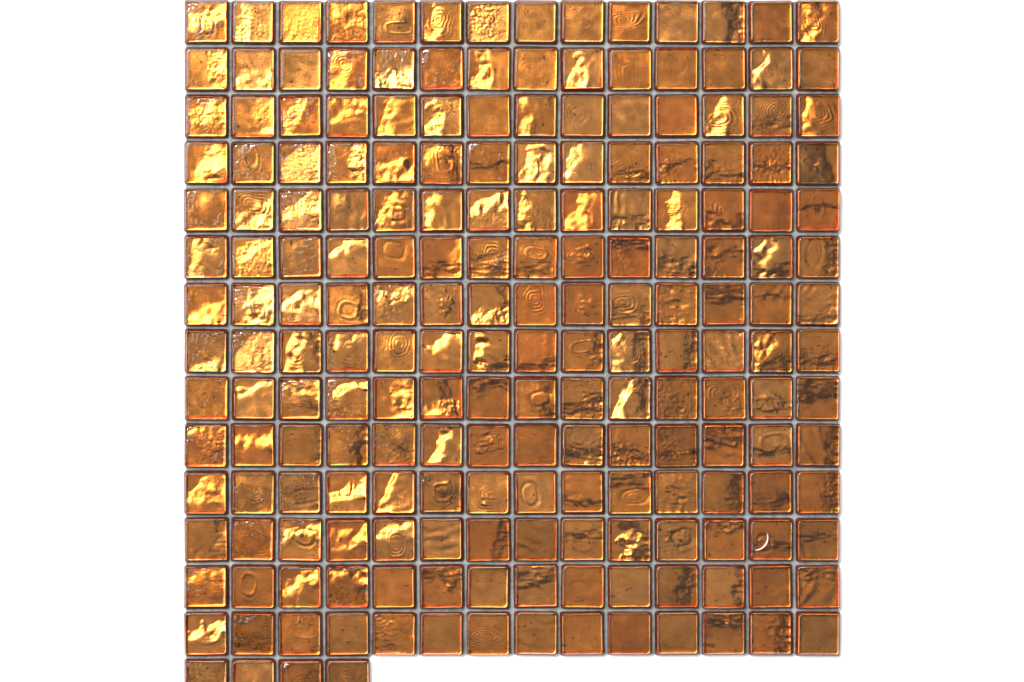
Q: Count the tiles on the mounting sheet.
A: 200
